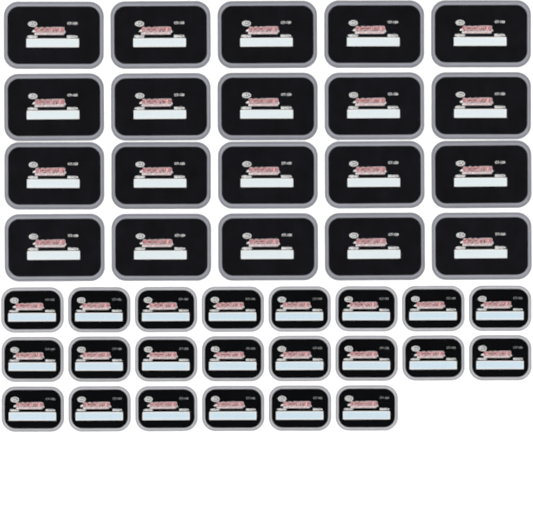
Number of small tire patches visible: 22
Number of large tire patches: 20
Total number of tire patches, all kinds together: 42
